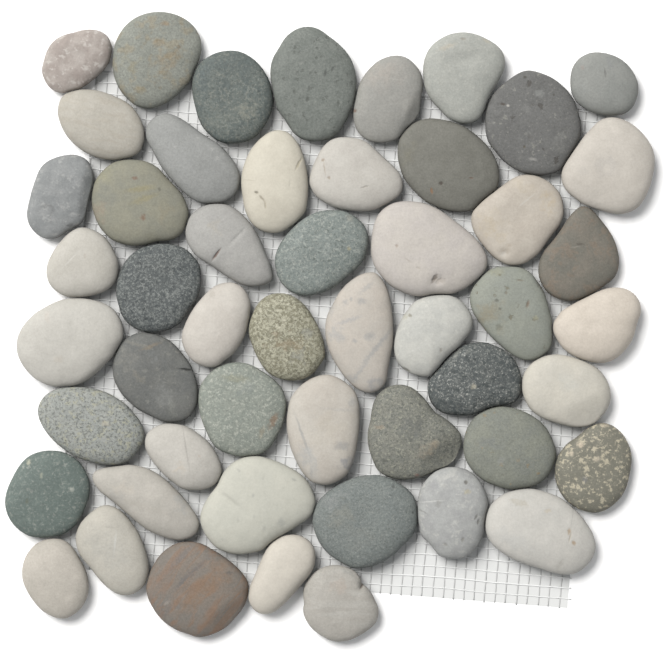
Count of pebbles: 51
